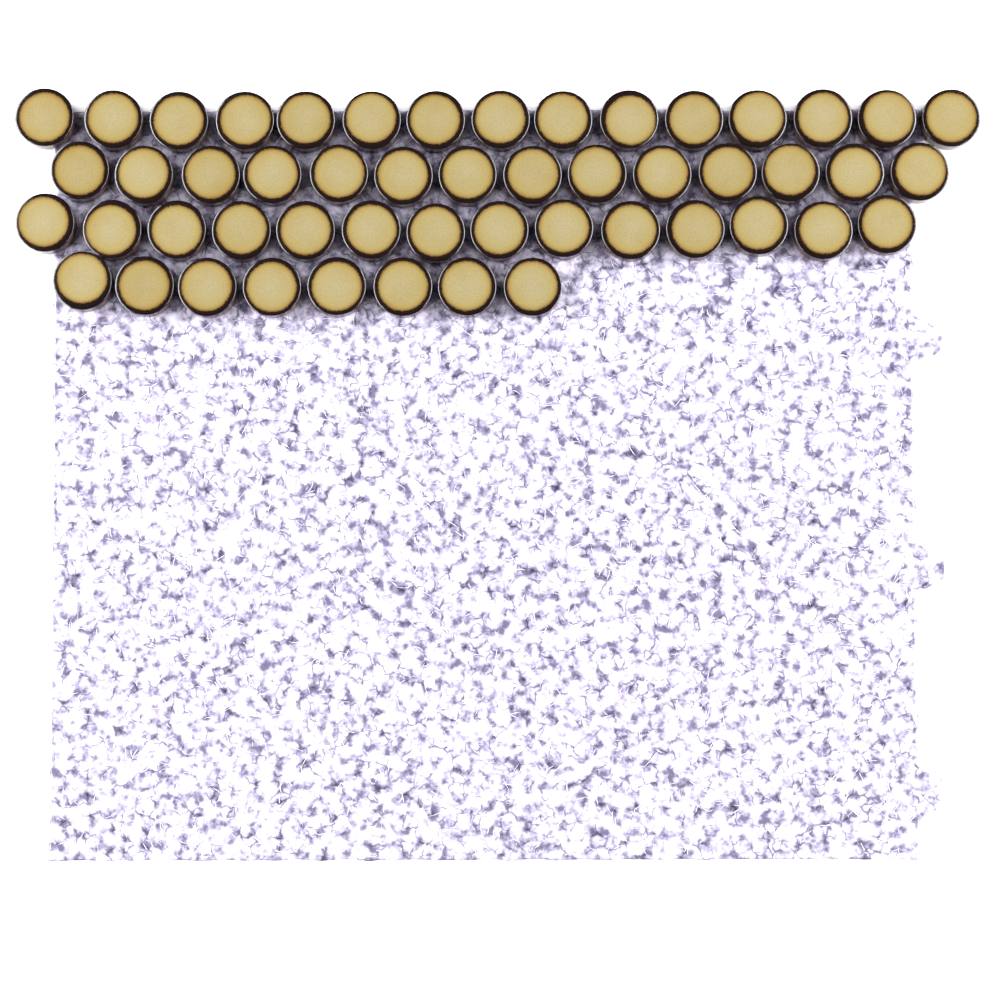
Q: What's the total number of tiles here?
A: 51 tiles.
